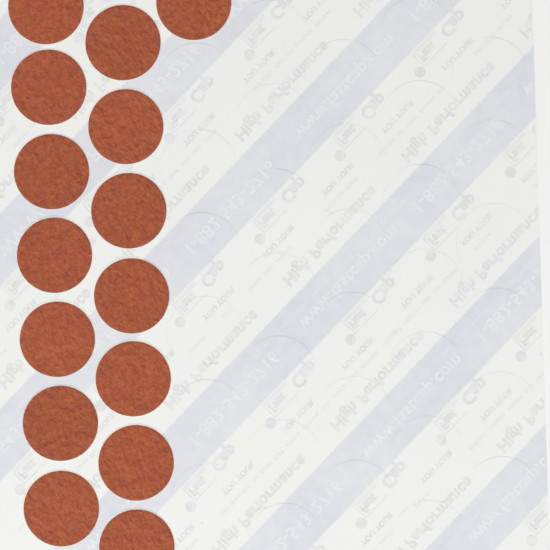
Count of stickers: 15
